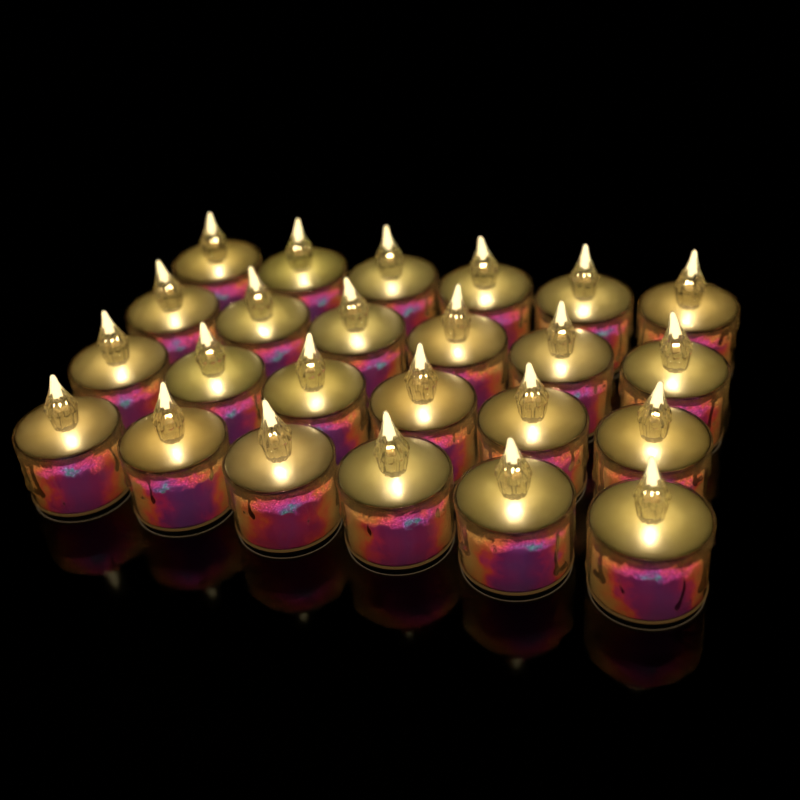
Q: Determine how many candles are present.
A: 24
